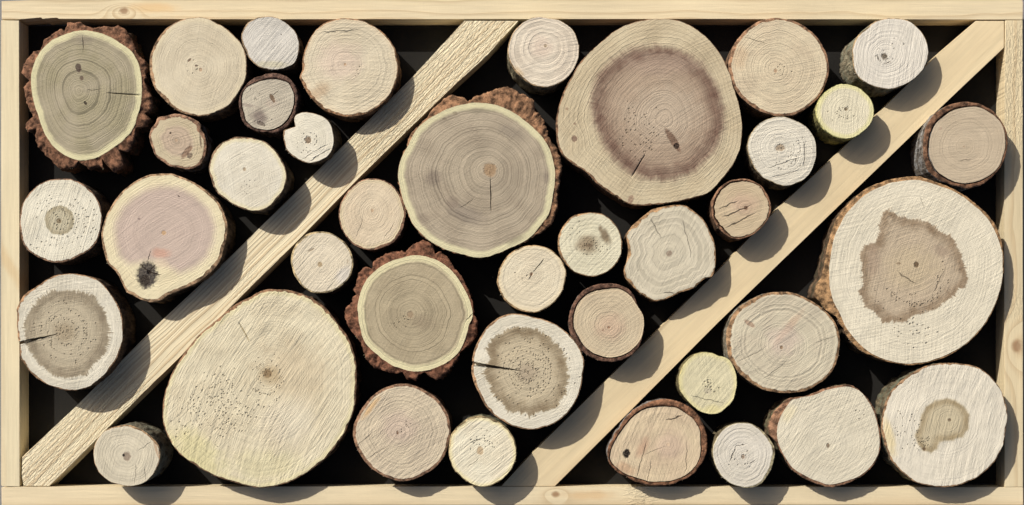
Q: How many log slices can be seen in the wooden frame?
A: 39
